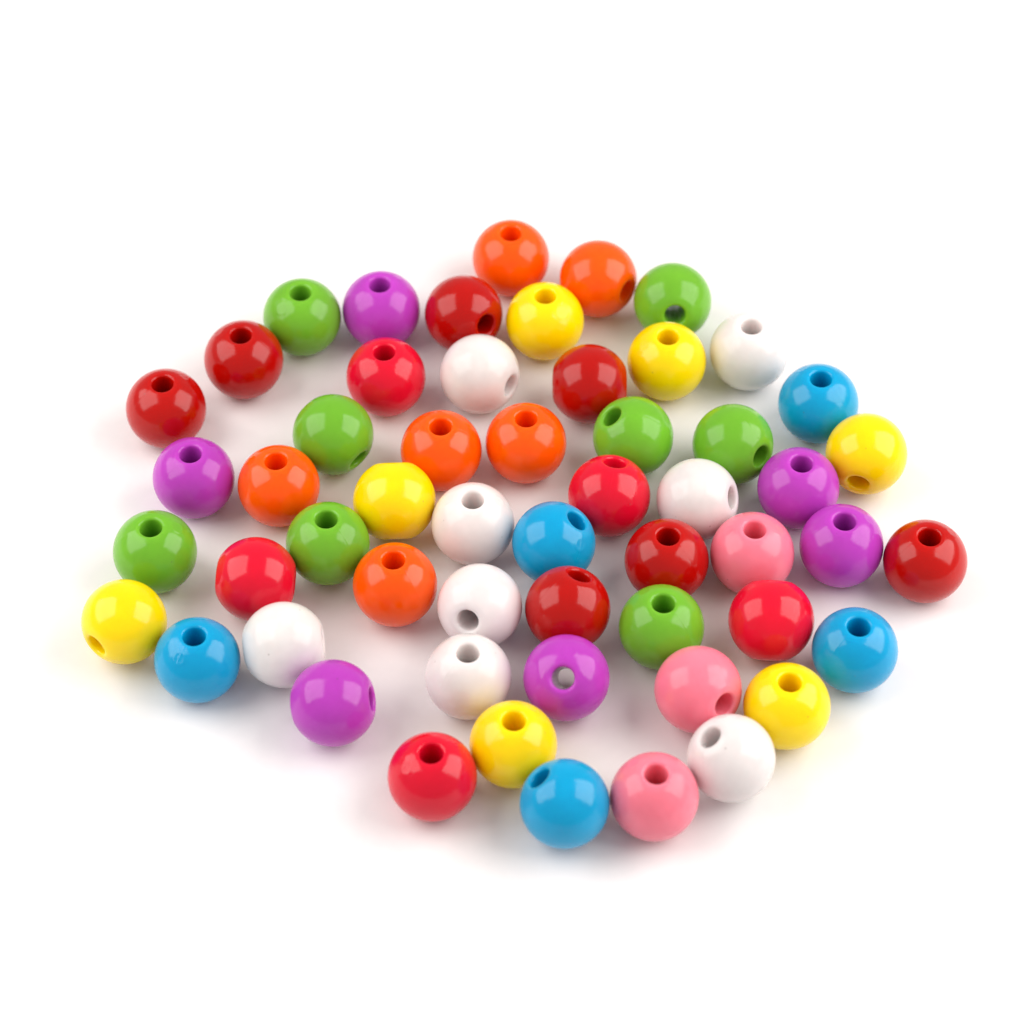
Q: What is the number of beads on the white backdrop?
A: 55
